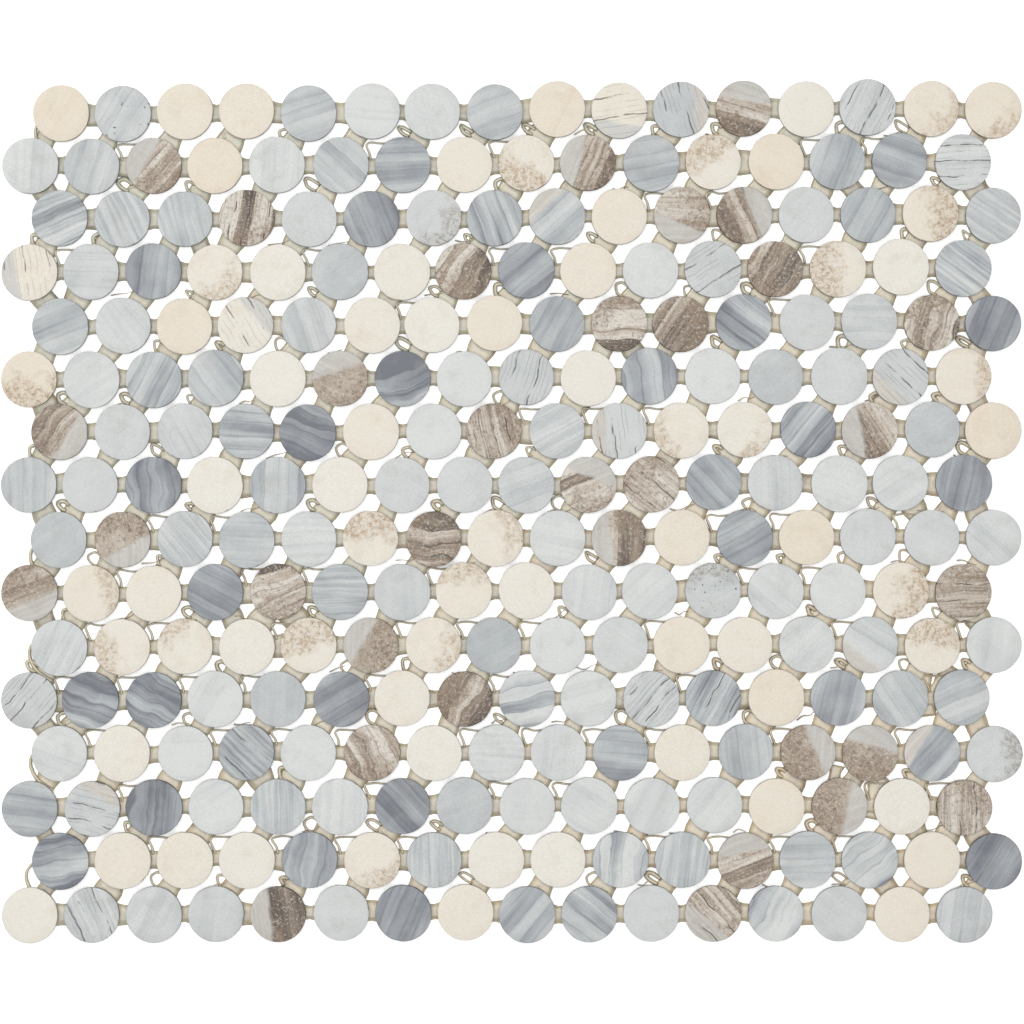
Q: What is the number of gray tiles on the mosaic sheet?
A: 152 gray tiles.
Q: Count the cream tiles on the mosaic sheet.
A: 71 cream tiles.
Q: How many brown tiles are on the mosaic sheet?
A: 33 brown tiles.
